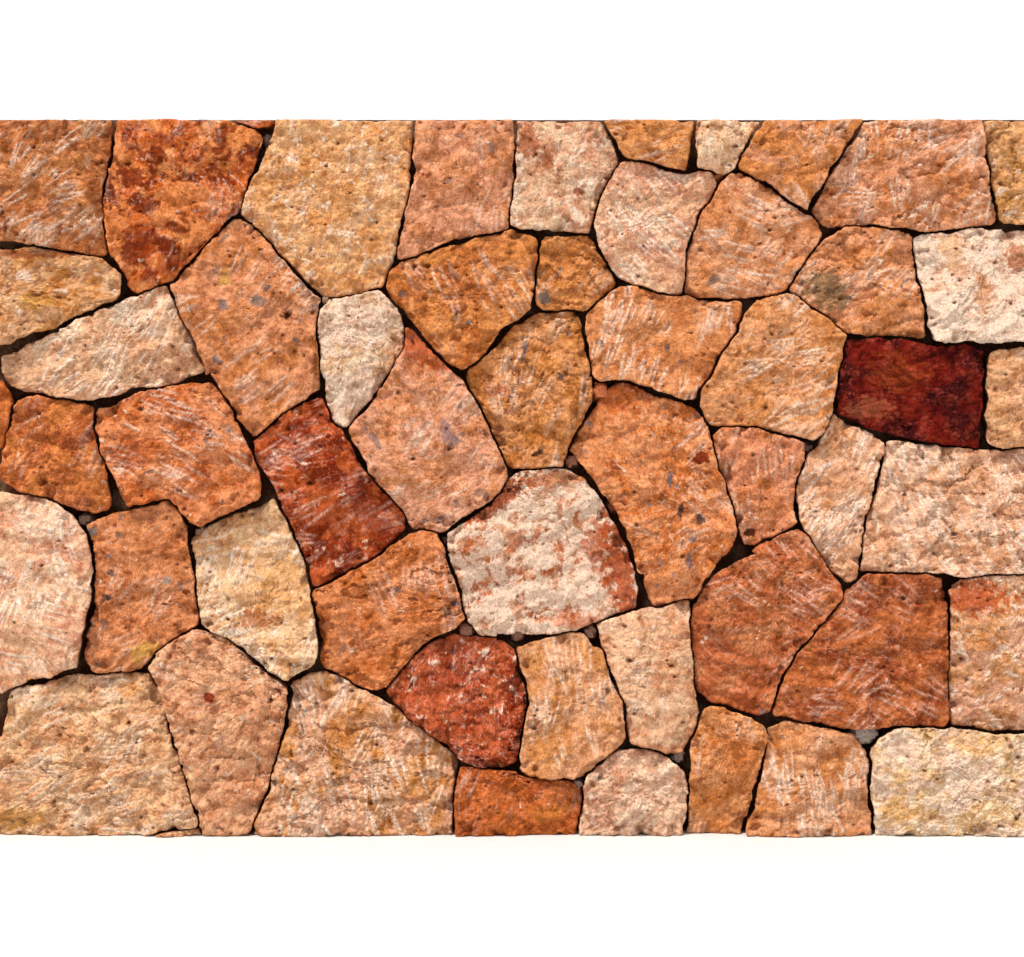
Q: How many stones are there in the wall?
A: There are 55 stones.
